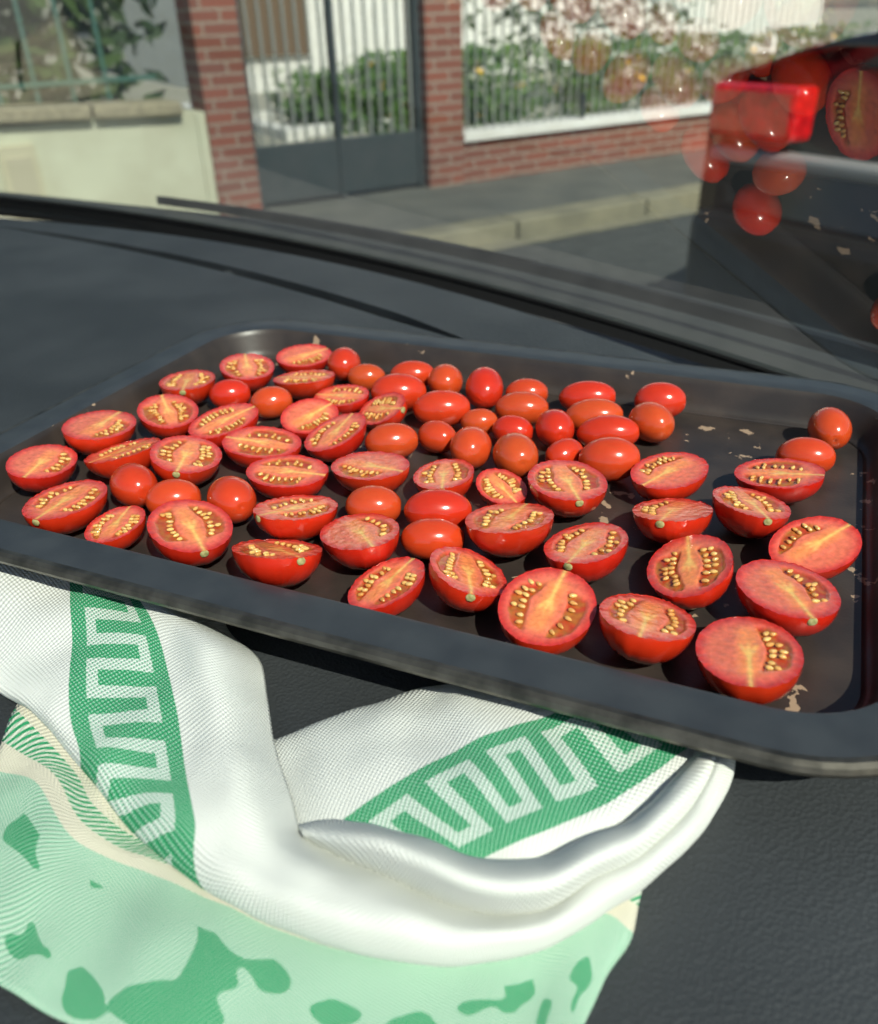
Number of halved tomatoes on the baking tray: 40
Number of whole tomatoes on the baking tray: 33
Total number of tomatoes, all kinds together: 73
